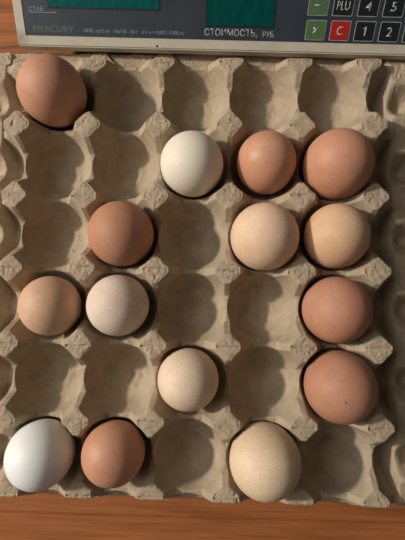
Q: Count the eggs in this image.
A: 15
